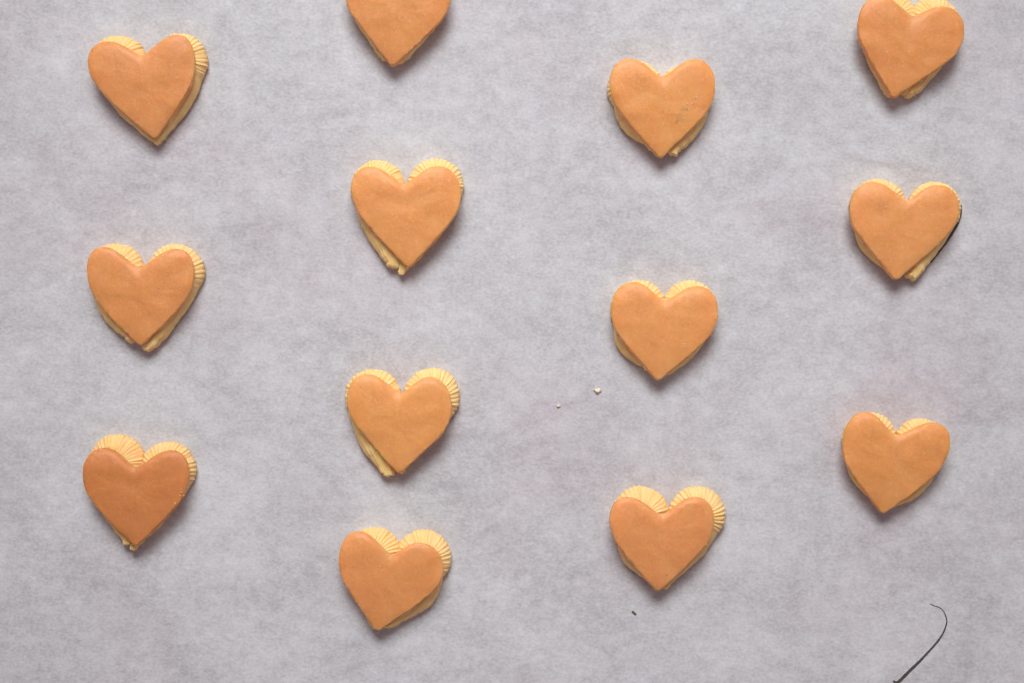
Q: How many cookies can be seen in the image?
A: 13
